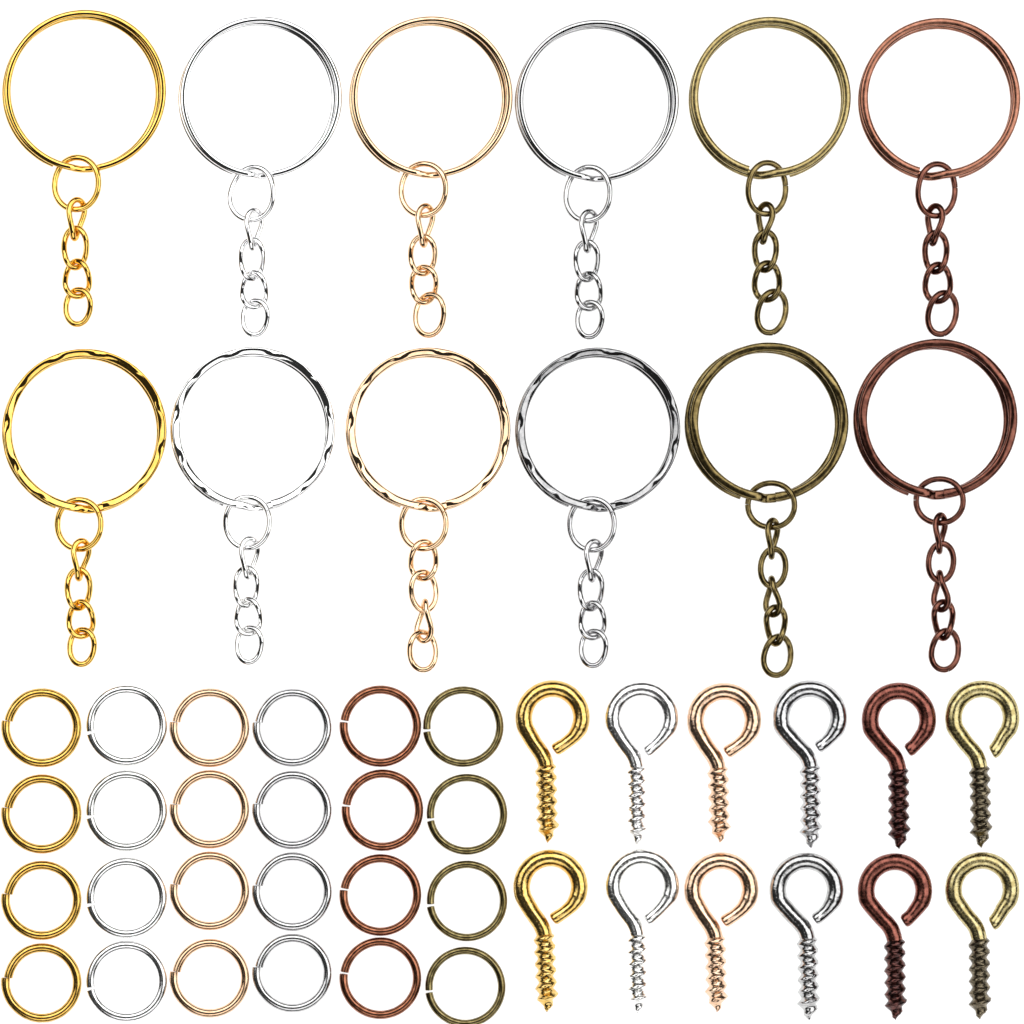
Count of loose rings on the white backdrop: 24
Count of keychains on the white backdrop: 12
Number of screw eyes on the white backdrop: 12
